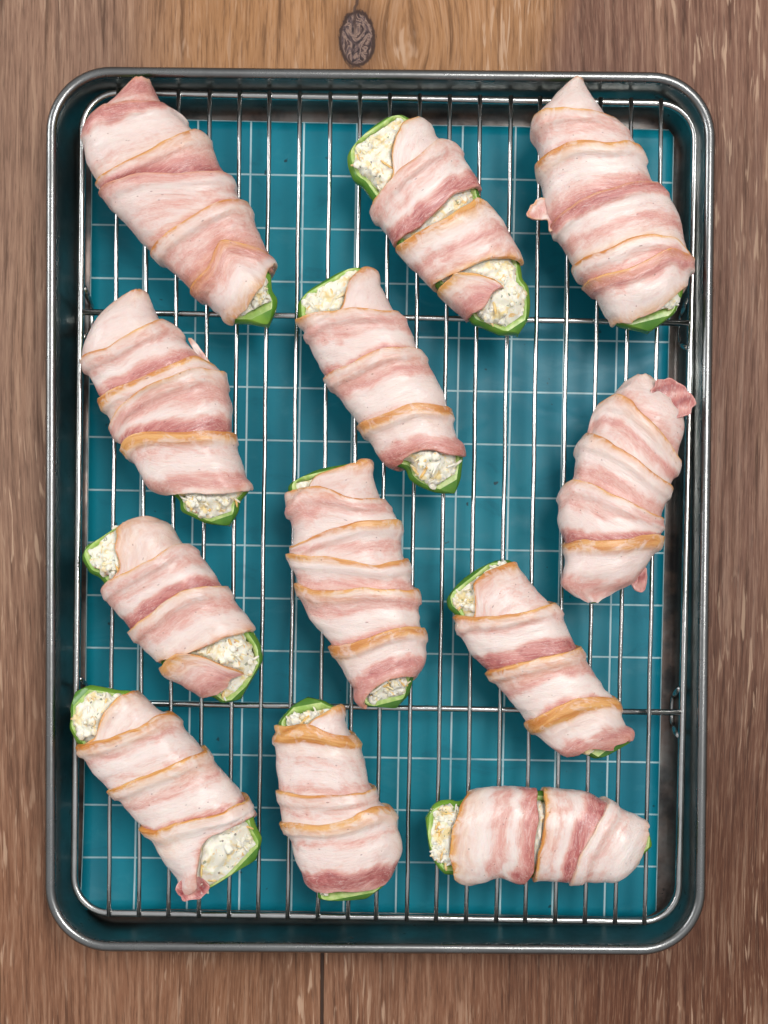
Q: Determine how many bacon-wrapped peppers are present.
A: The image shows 12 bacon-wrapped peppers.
